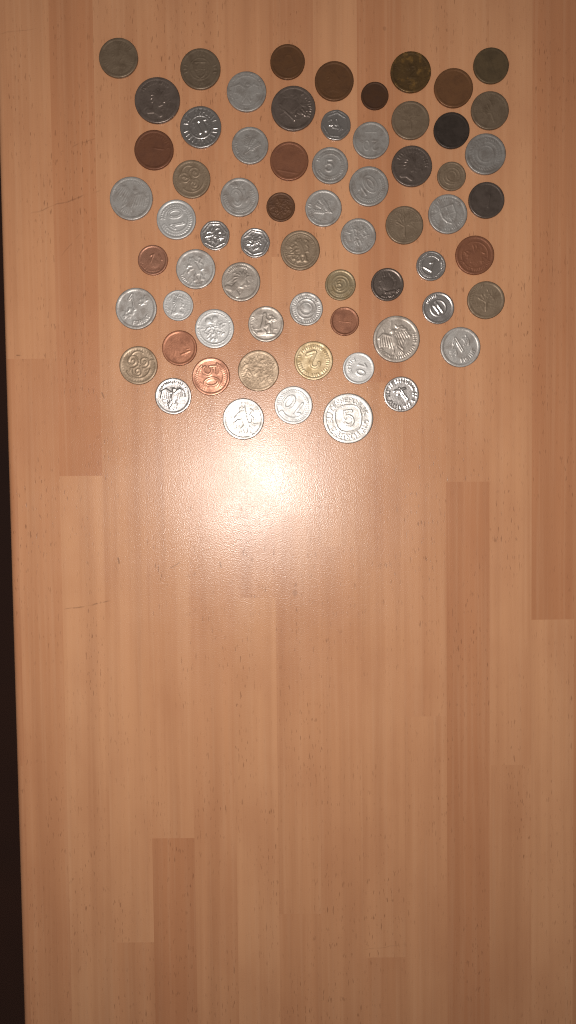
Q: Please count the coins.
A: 66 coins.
